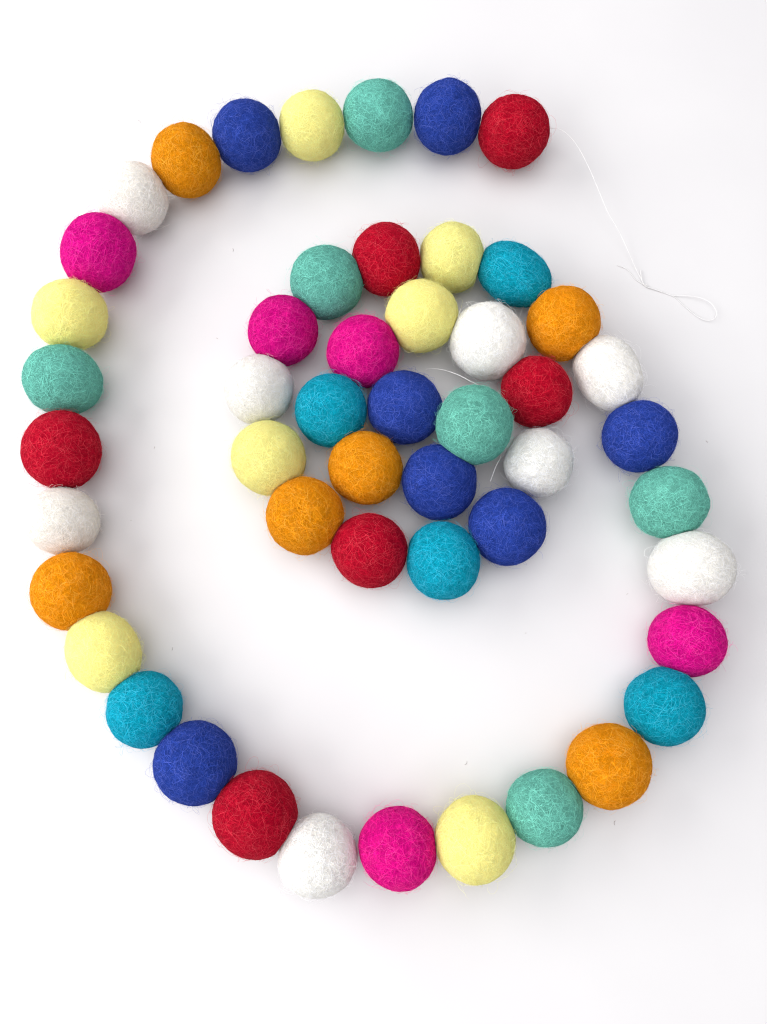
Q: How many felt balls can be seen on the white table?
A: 50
